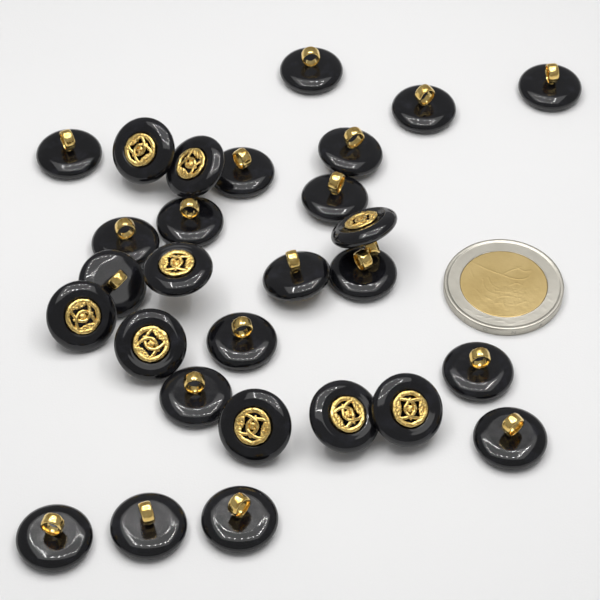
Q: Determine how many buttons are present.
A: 28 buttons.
